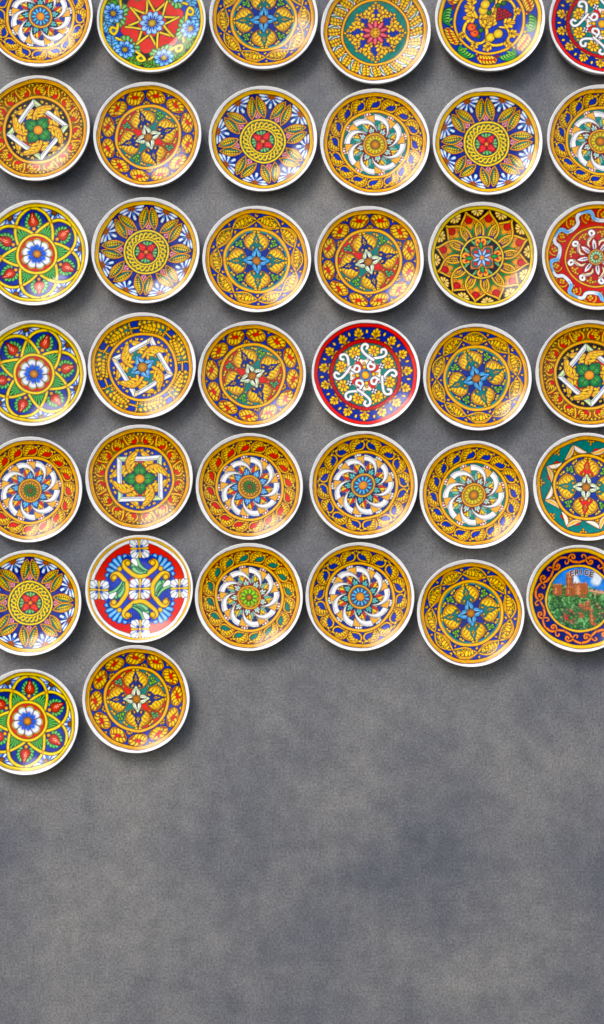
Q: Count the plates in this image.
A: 38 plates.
